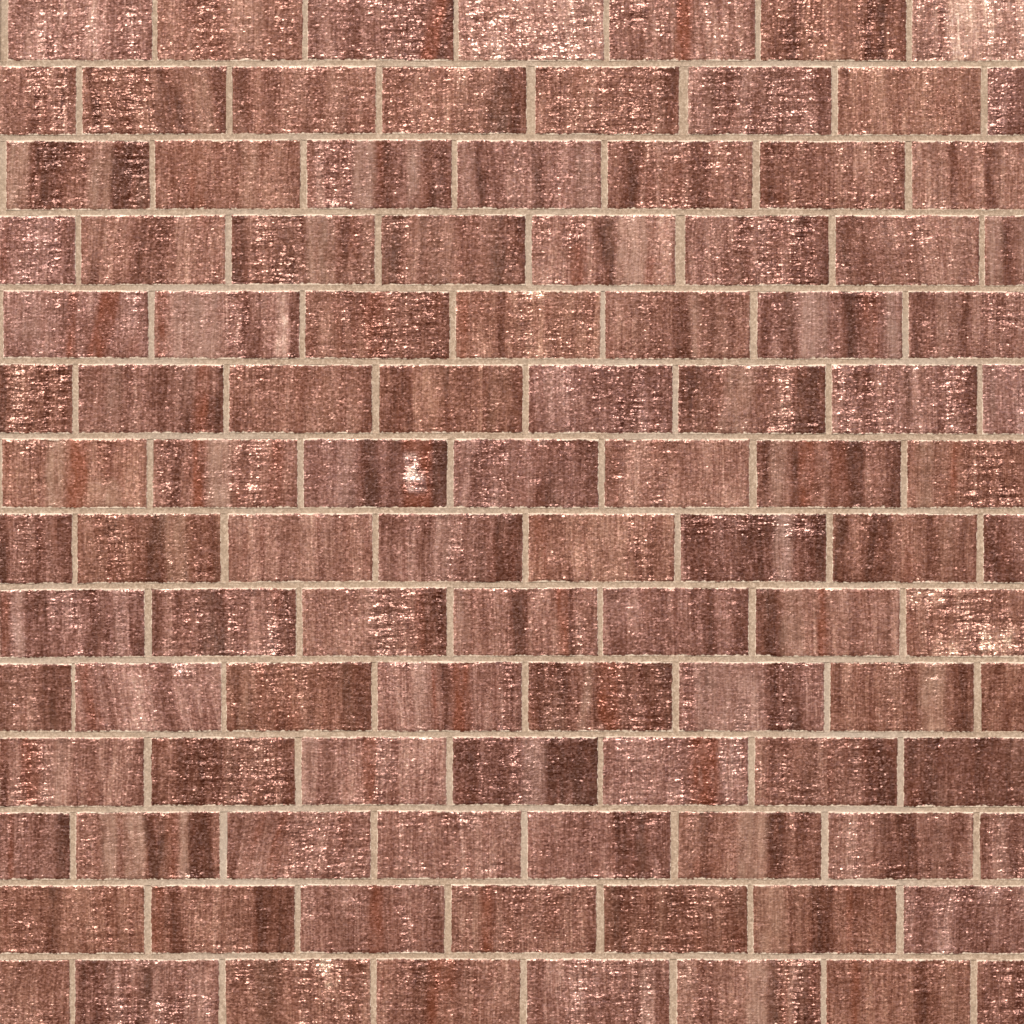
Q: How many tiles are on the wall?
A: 105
